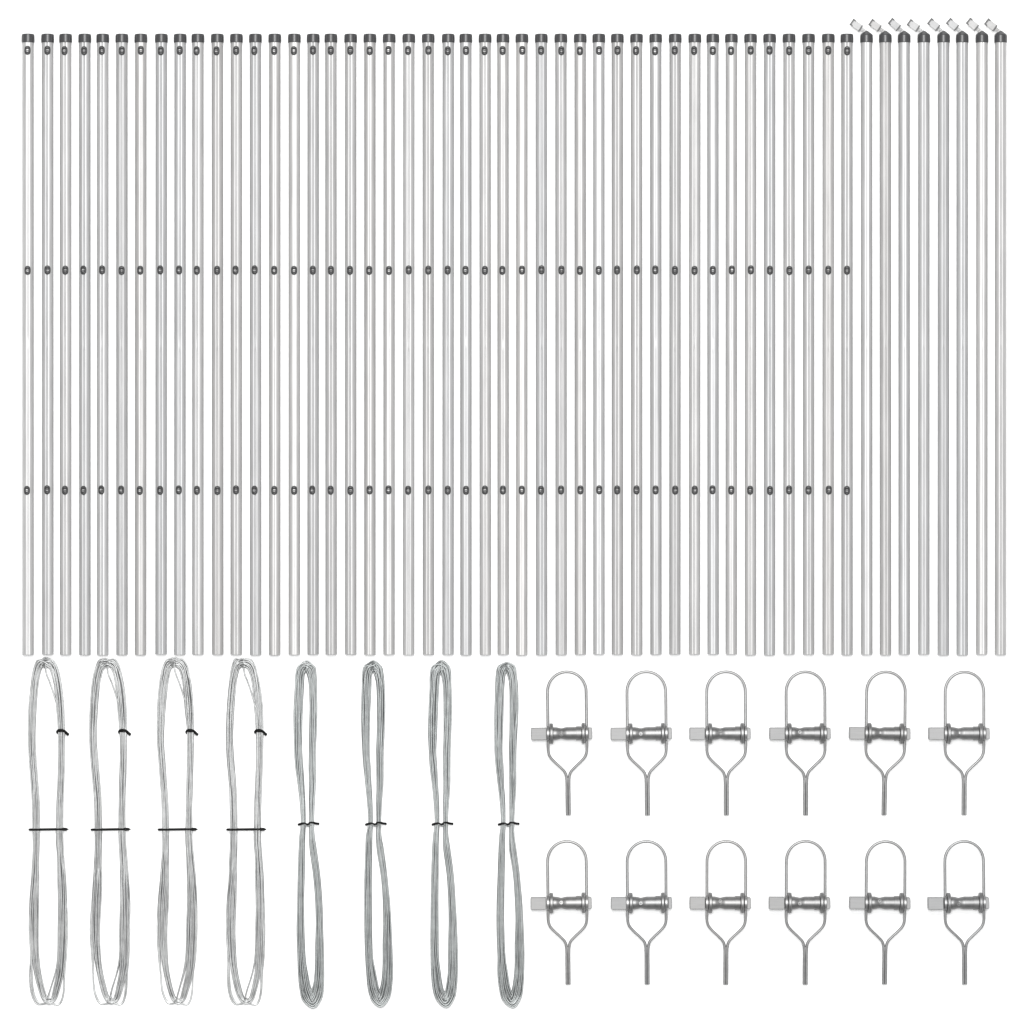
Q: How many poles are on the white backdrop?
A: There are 52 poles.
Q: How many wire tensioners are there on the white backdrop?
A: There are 12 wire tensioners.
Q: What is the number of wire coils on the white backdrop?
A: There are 8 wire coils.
